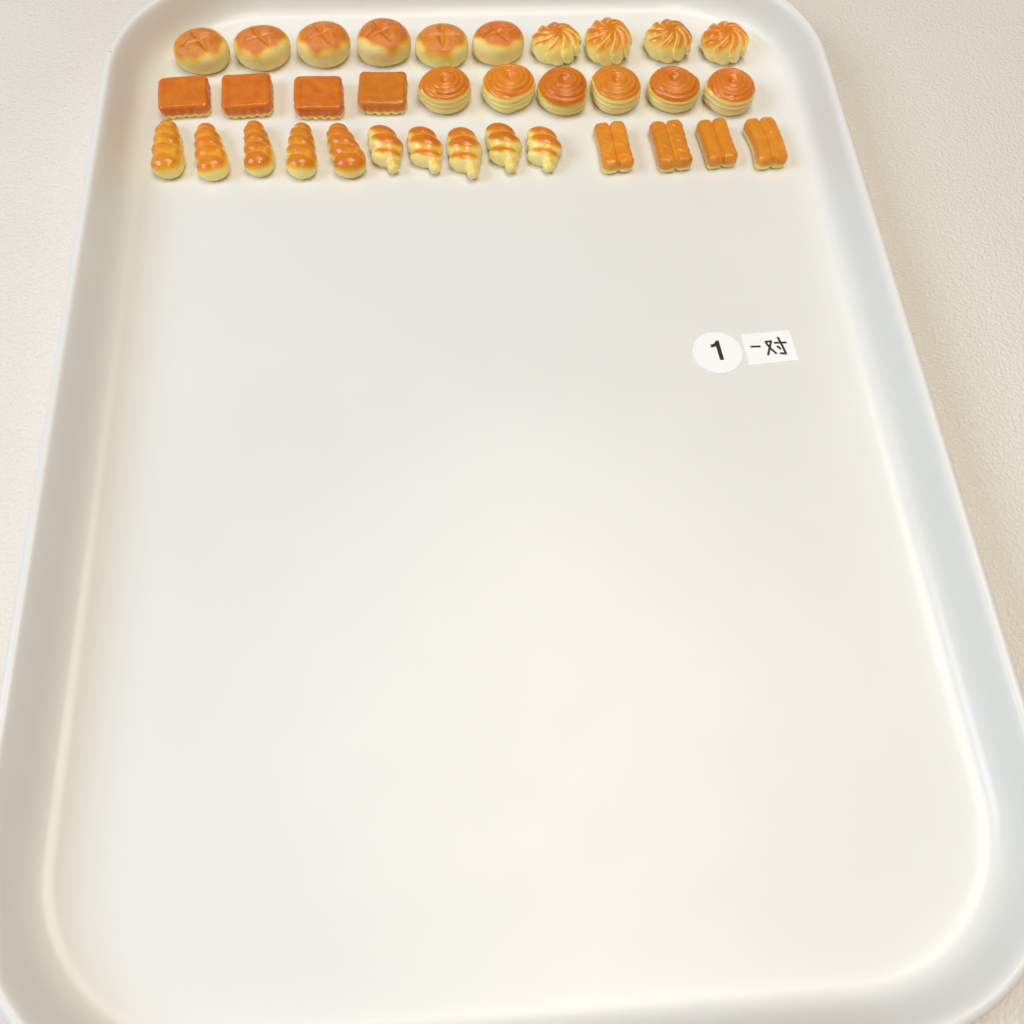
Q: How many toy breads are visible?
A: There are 34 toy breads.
